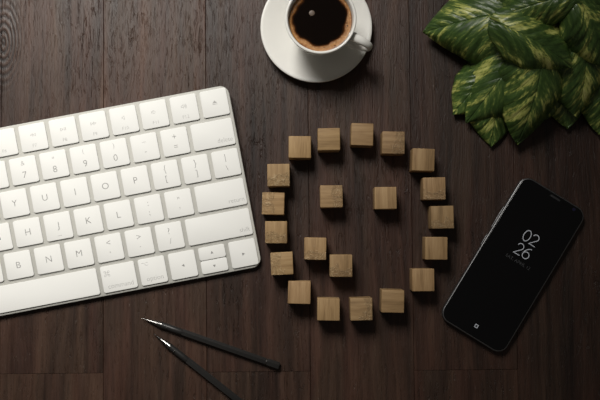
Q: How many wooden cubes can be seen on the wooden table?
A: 21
